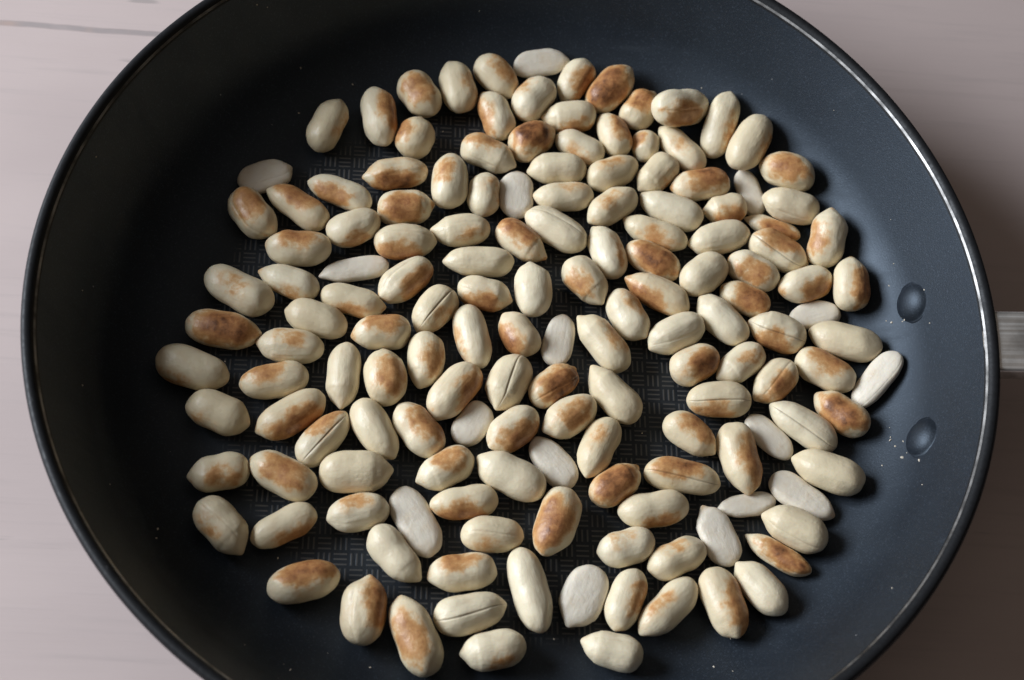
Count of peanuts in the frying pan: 152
